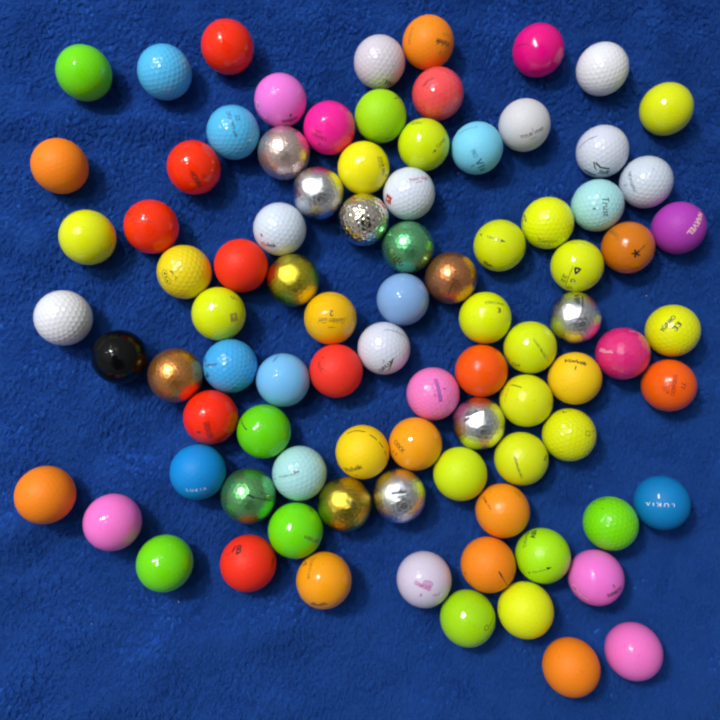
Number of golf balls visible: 89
